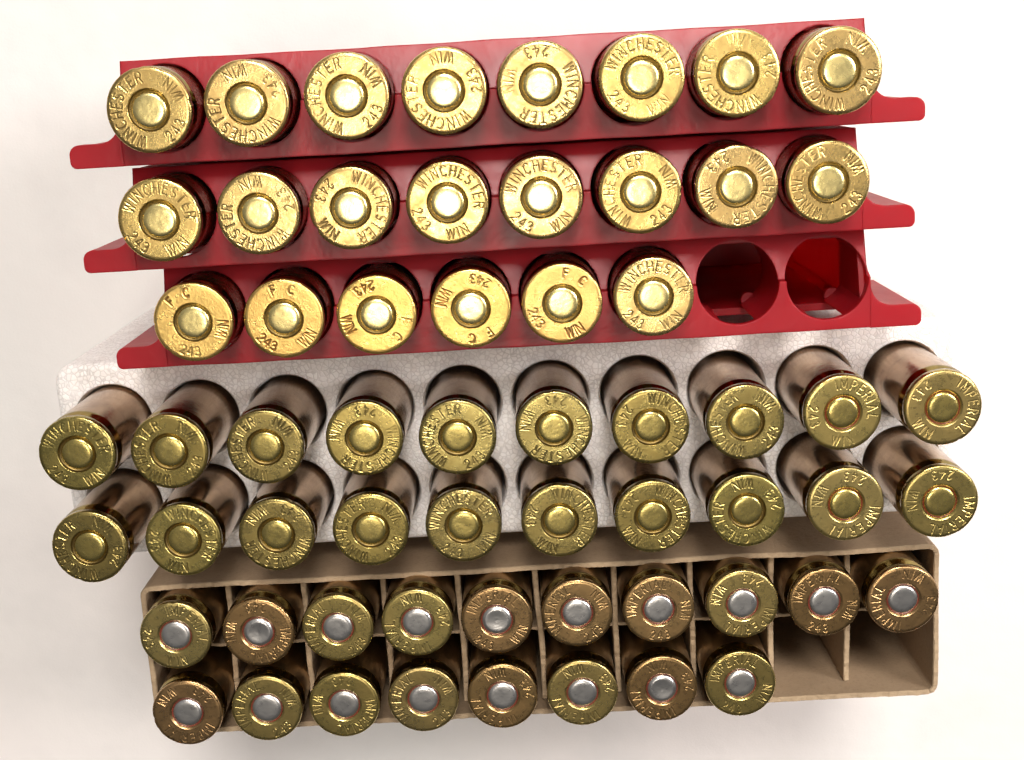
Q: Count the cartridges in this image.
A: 60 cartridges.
